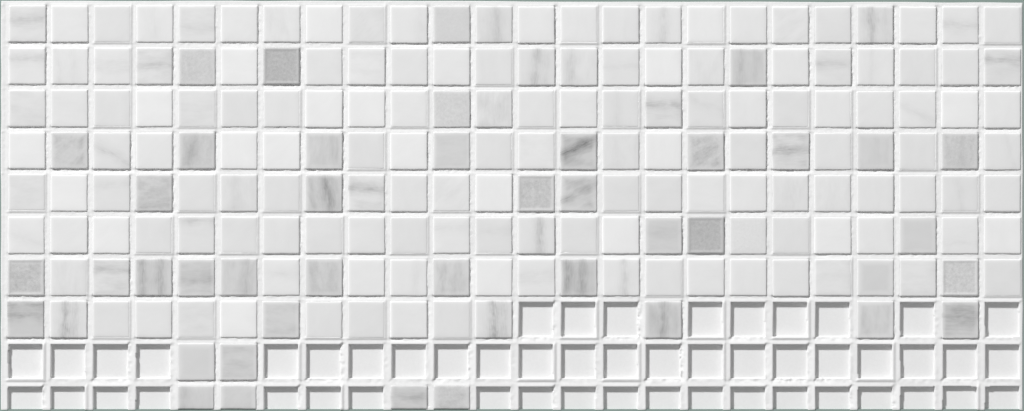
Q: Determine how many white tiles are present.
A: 149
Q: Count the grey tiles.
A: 40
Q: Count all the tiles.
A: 189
